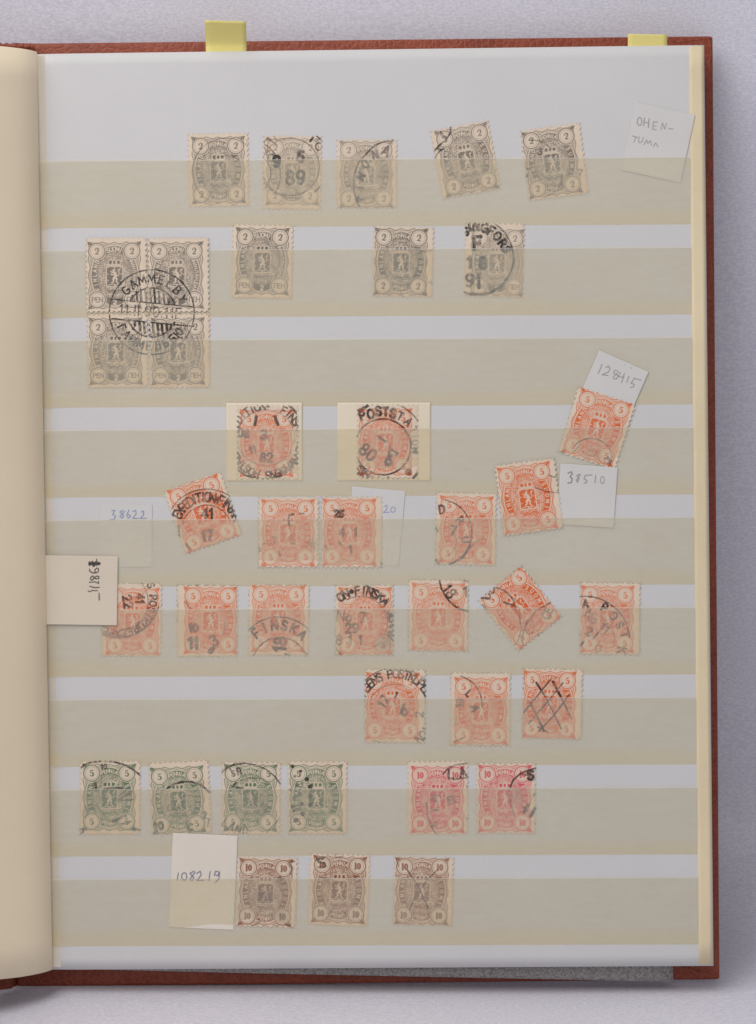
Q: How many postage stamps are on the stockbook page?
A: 39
